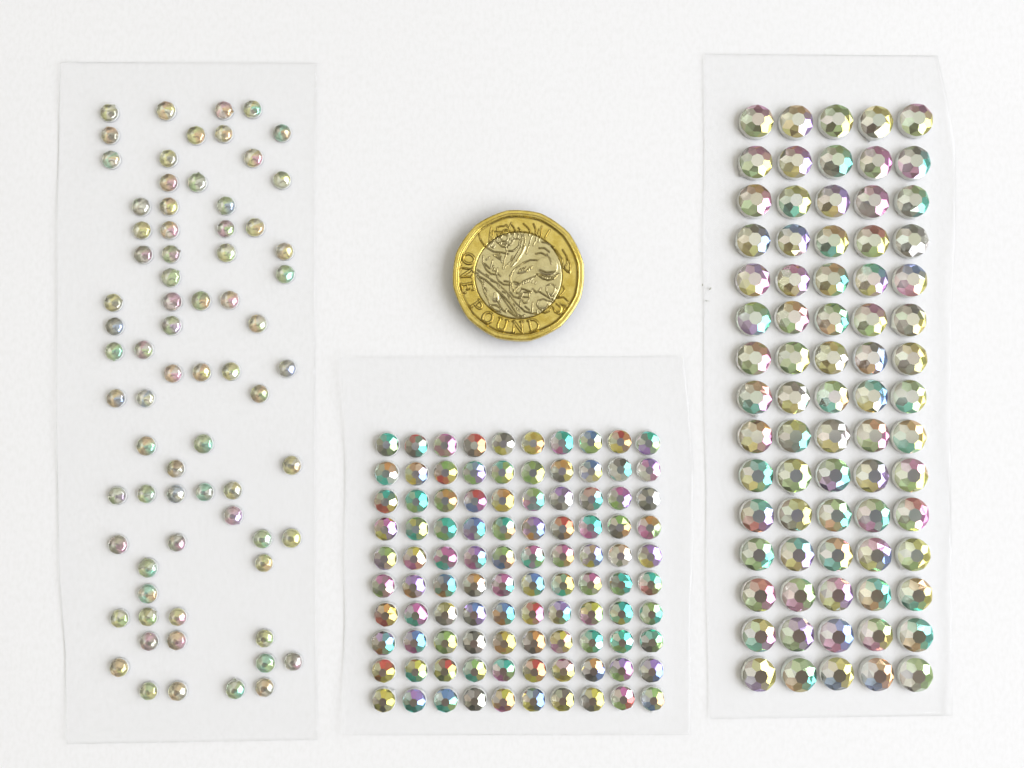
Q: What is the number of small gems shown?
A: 73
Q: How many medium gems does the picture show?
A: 100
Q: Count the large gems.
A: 75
